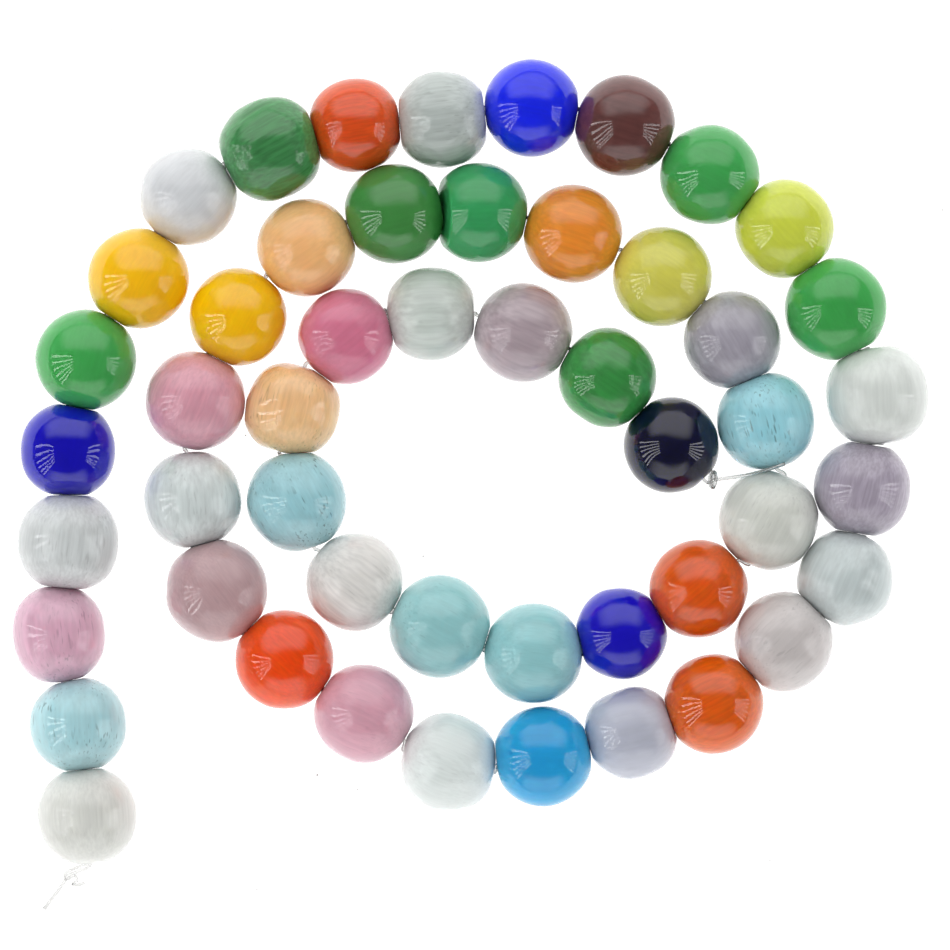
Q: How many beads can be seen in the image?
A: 50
